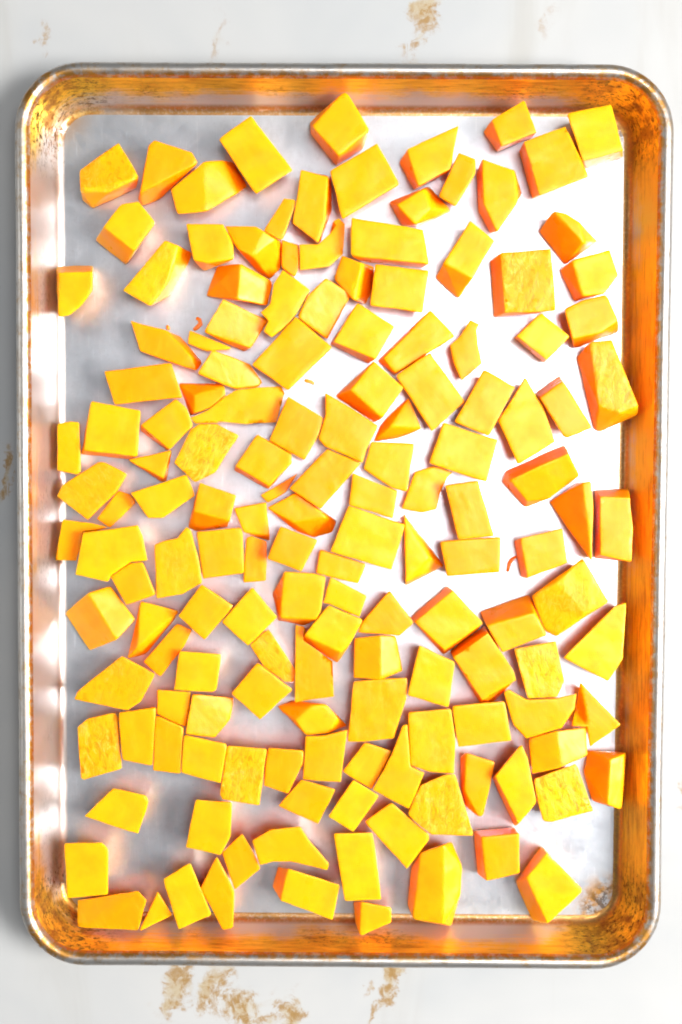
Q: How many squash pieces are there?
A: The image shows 151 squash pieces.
